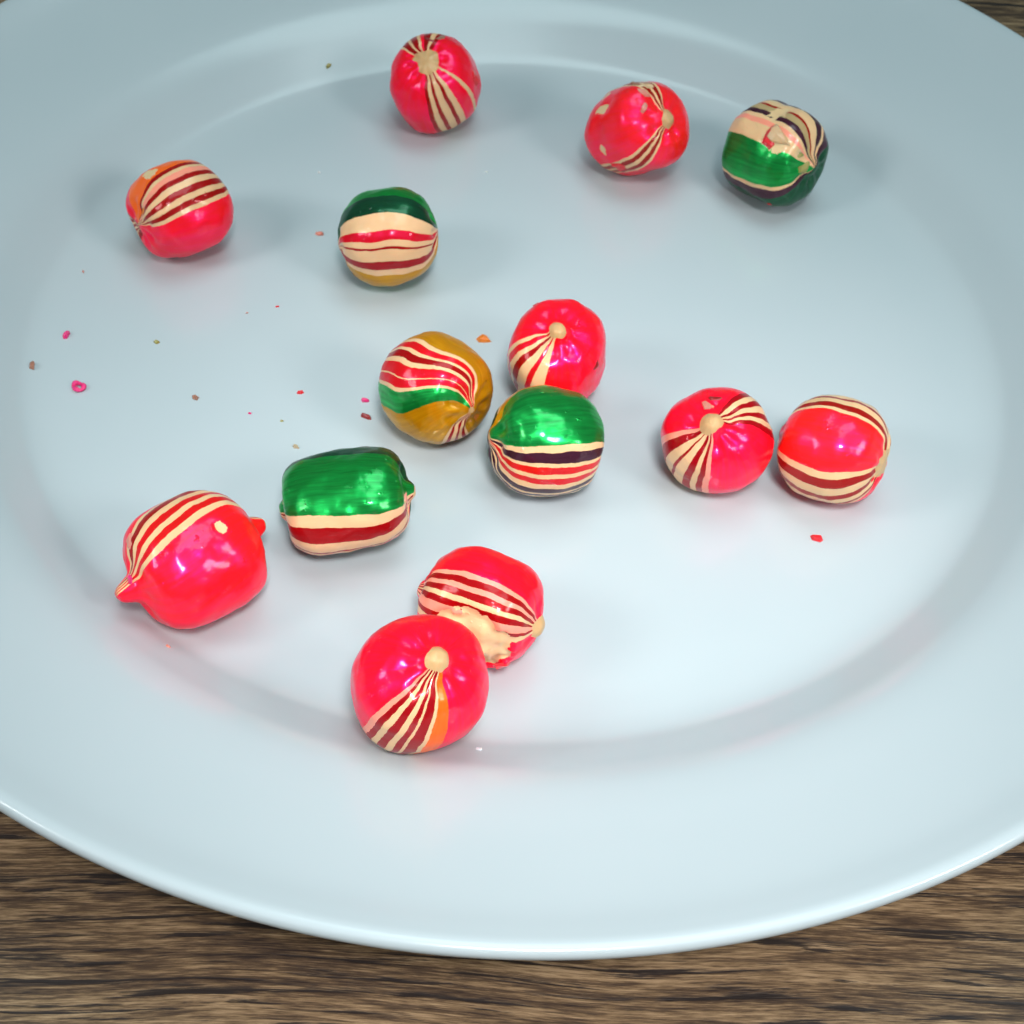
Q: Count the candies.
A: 14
